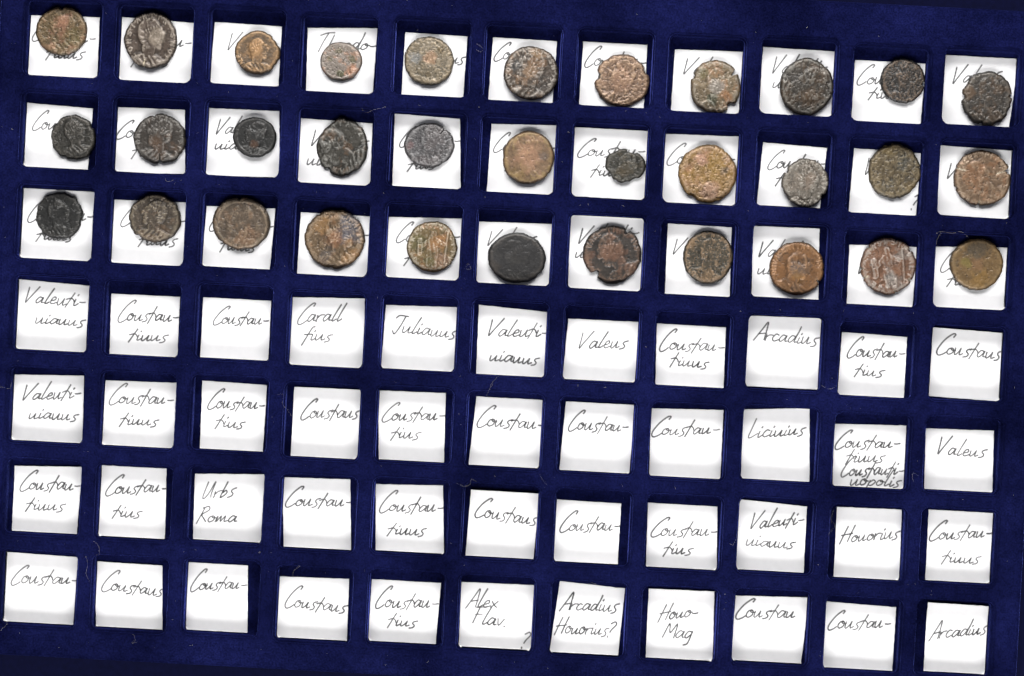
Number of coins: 33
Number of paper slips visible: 77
